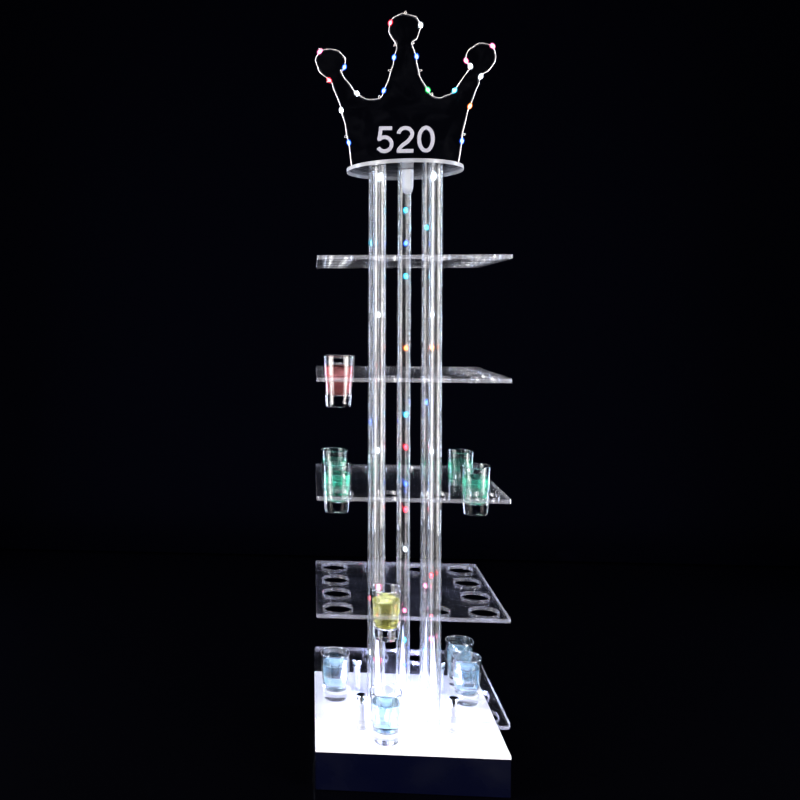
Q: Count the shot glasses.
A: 10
